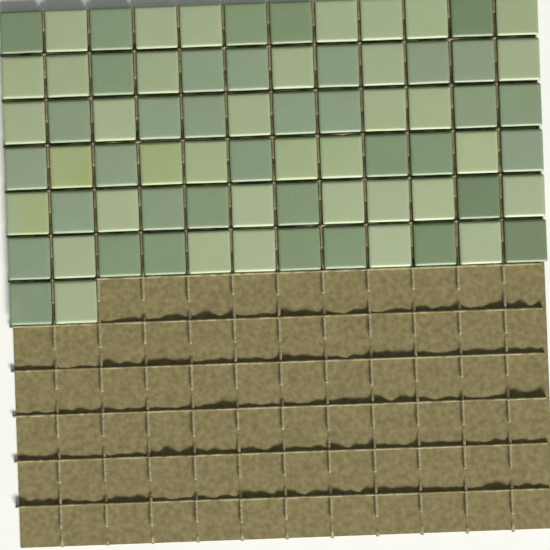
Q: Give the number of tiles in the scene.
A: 74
